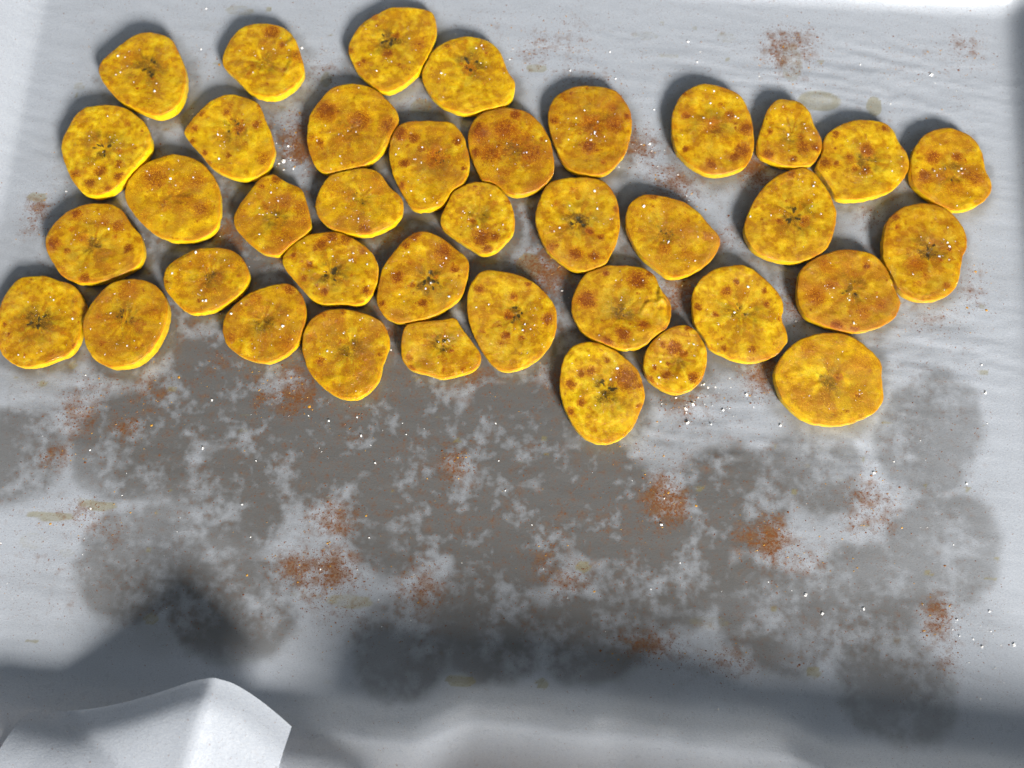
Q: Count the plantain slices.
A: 38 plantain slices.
